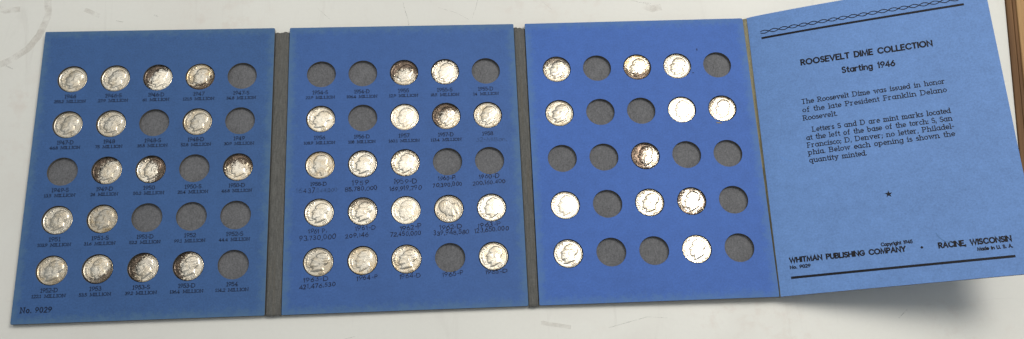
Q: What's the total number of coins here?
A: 46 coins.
